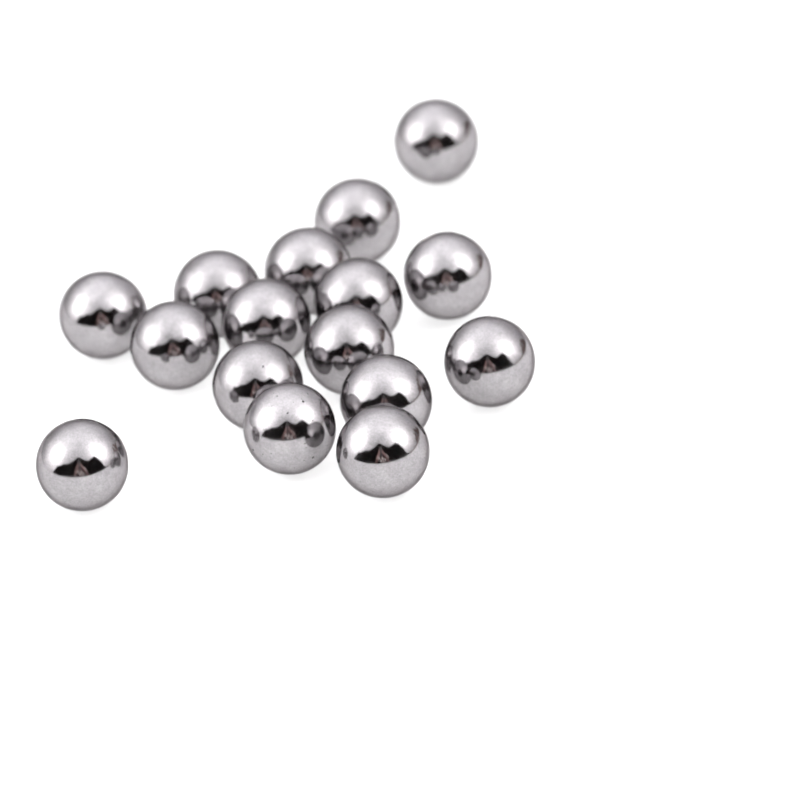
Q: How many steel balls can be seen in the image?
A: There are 16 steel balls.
